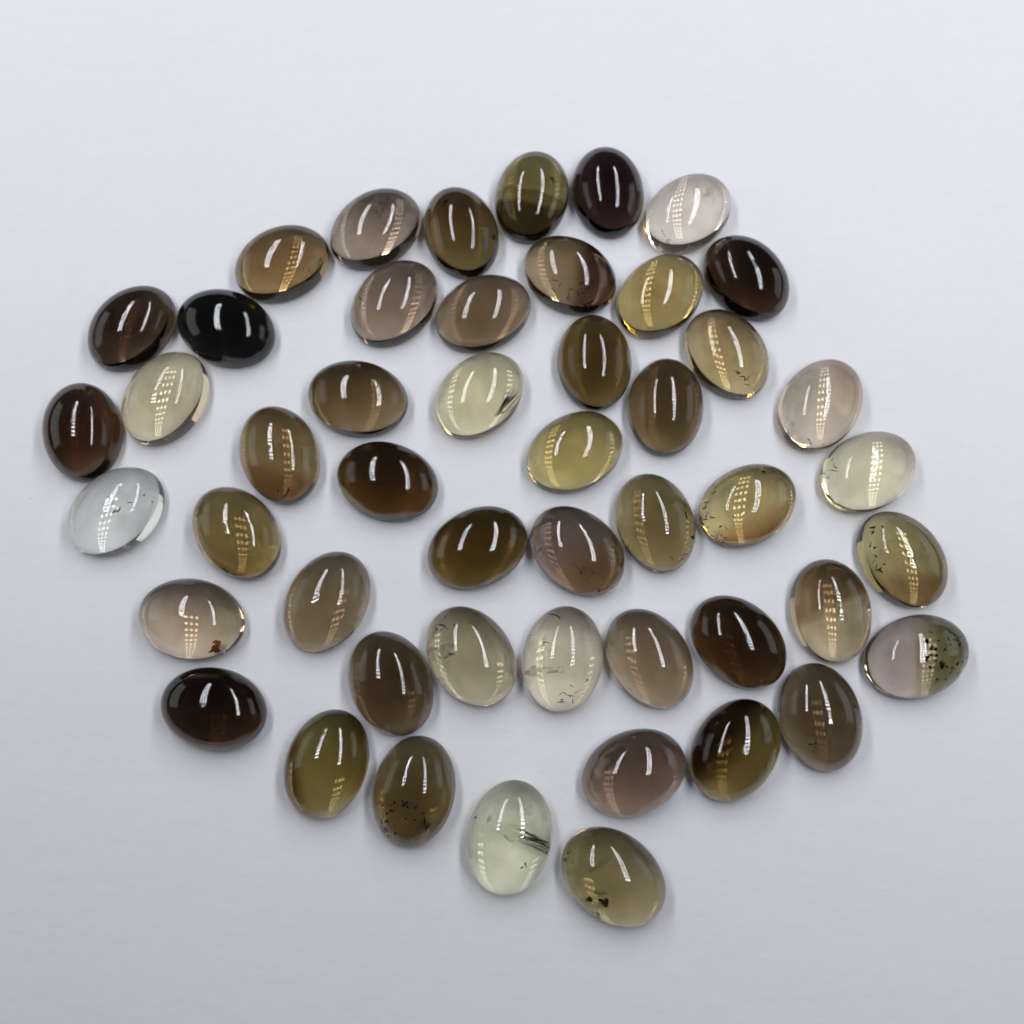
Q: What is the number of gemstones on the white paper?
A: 49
